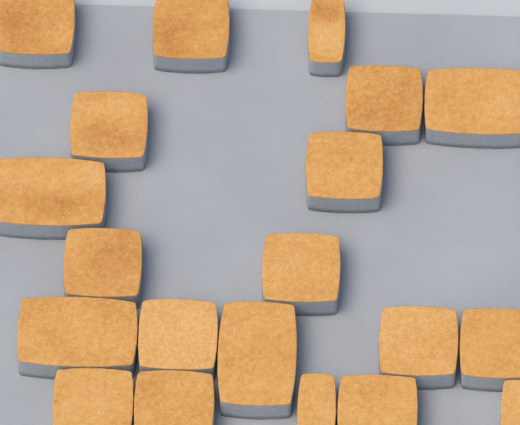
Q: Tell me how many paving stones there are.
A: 20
